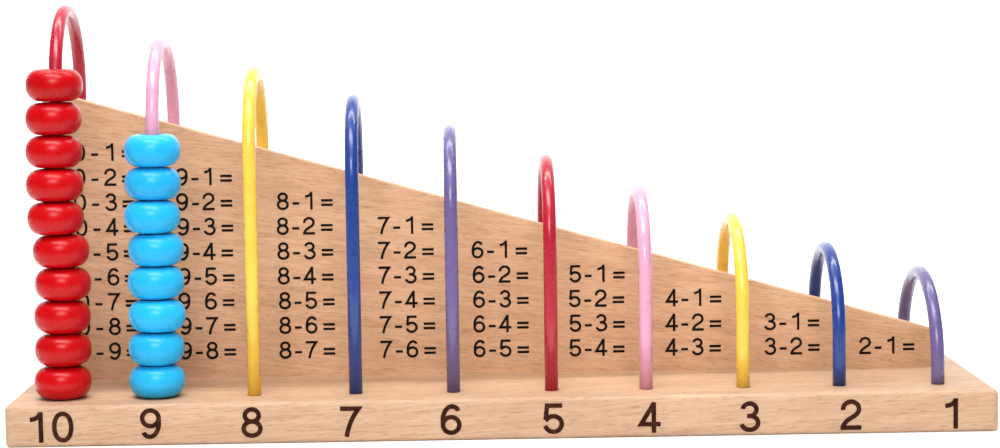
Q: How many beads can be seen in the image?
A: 18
